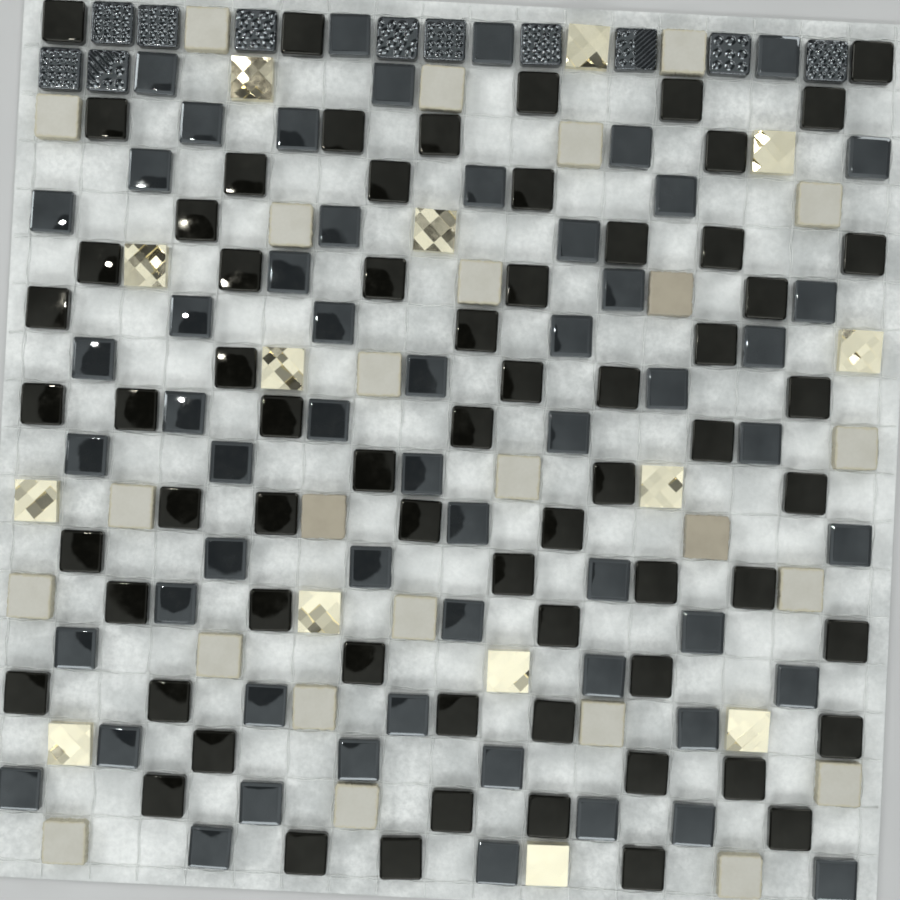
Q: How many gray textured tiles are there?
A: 11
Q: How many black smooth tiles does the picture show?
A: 66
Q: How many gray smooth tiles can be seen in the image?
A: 56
